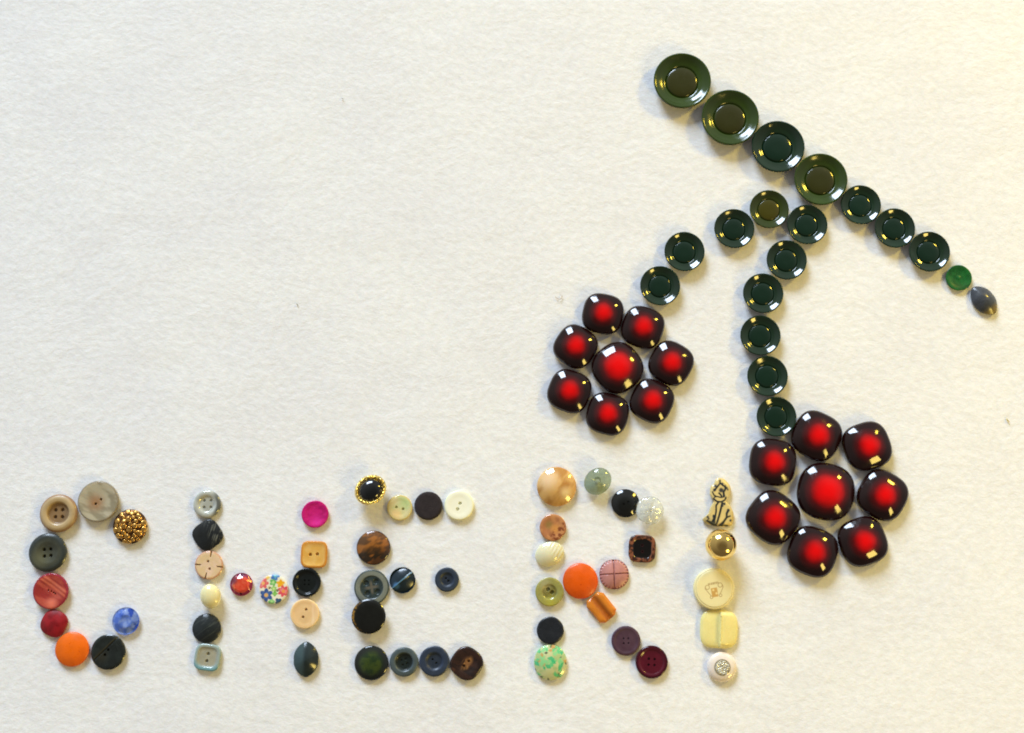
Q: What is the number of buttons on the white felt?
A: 90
